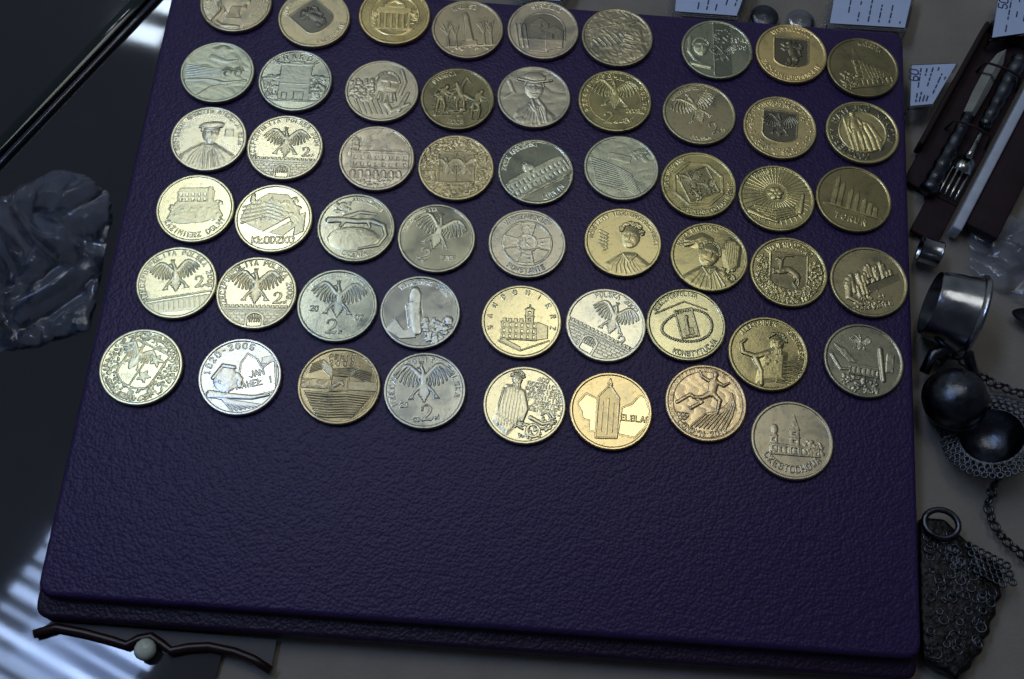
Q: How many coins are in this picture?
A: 53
